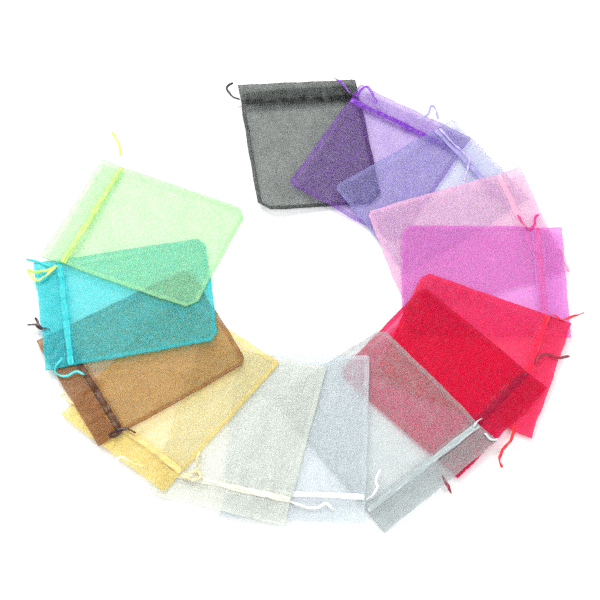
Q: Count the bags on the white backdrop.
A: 14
